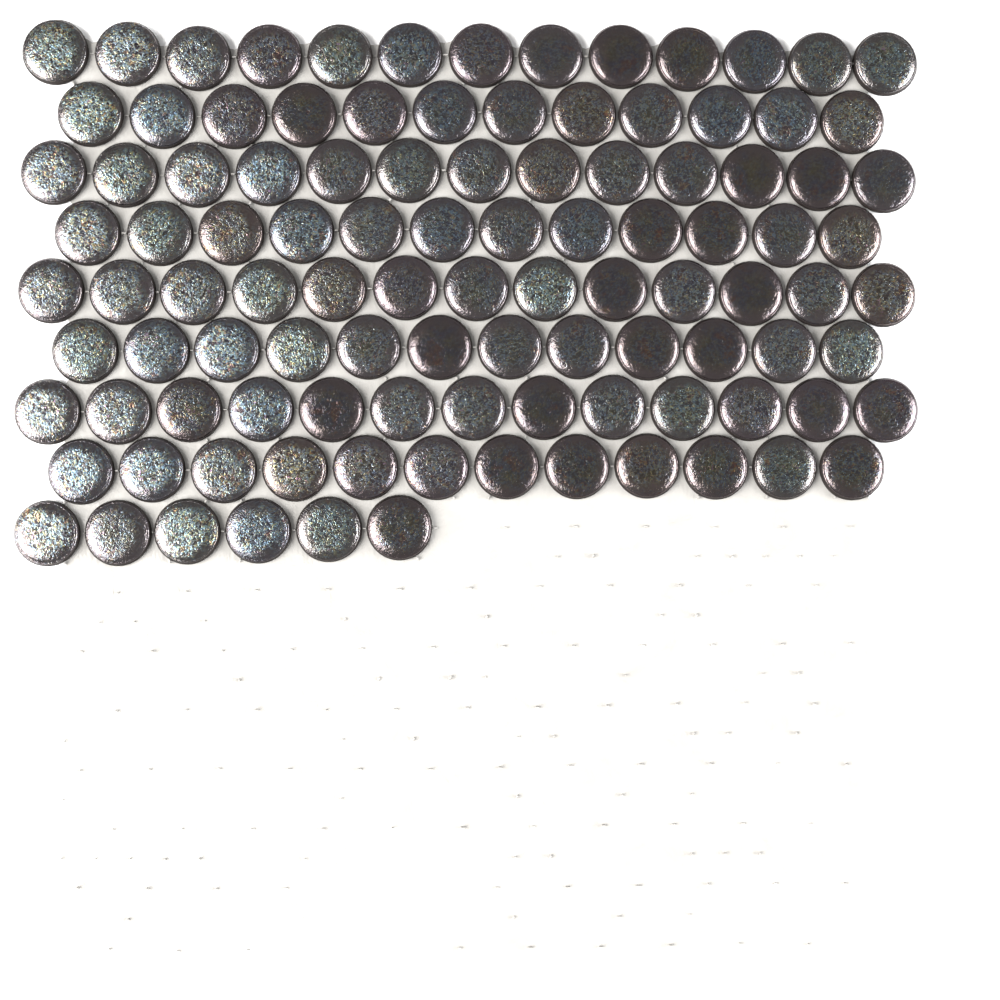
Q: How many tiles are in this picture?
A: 106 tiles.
